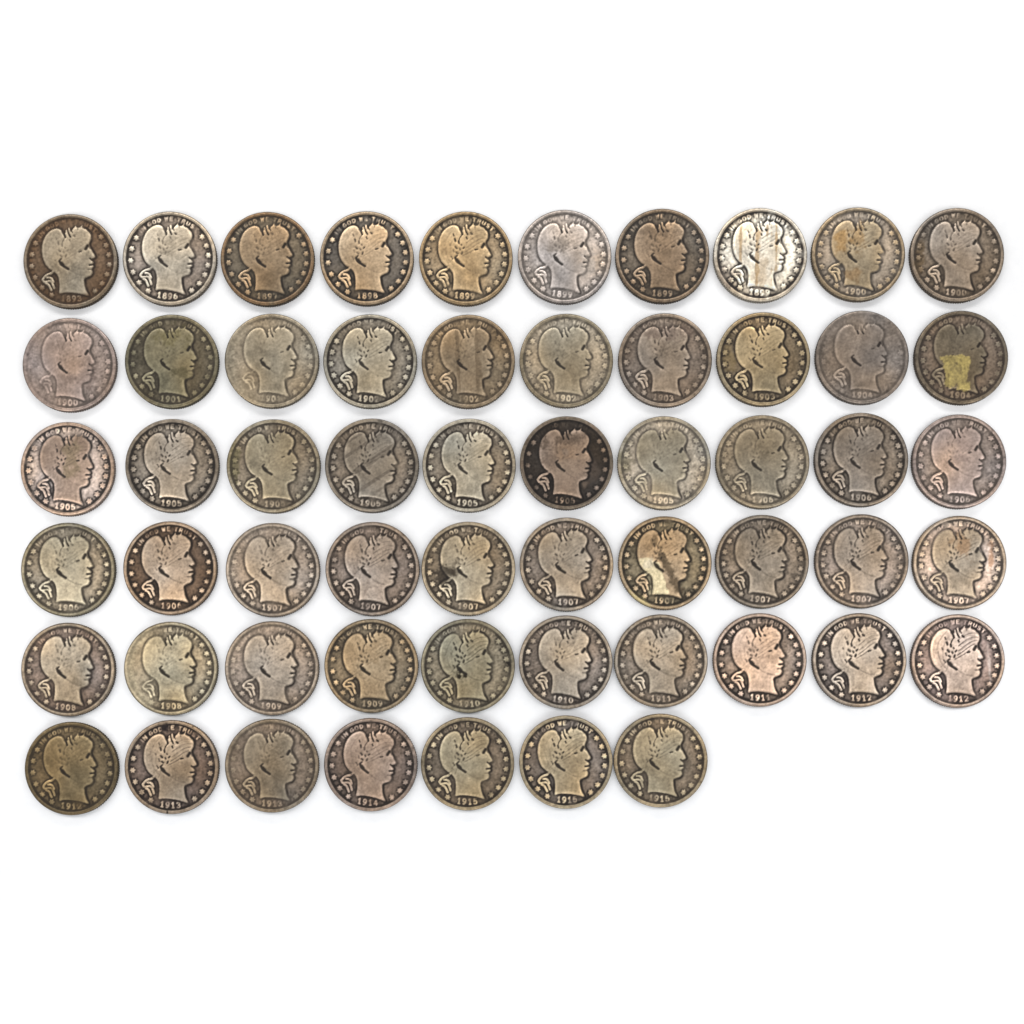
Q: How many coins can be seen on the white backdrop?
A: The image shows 57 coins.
